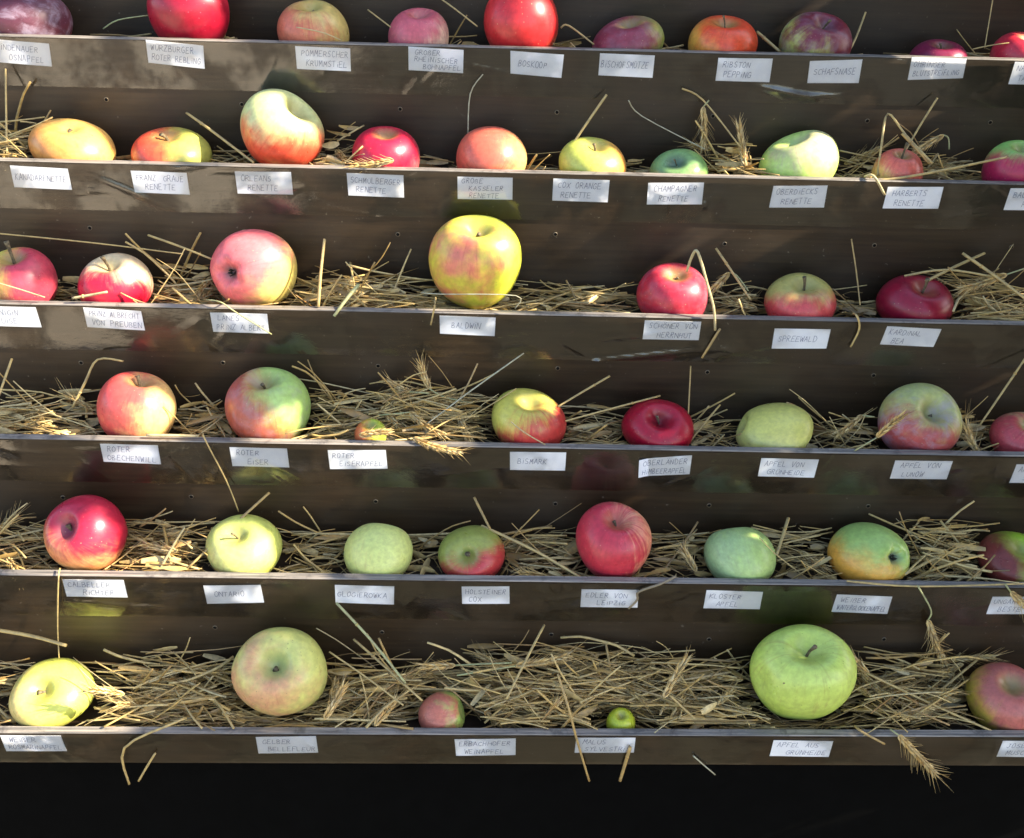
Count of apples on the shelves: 49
